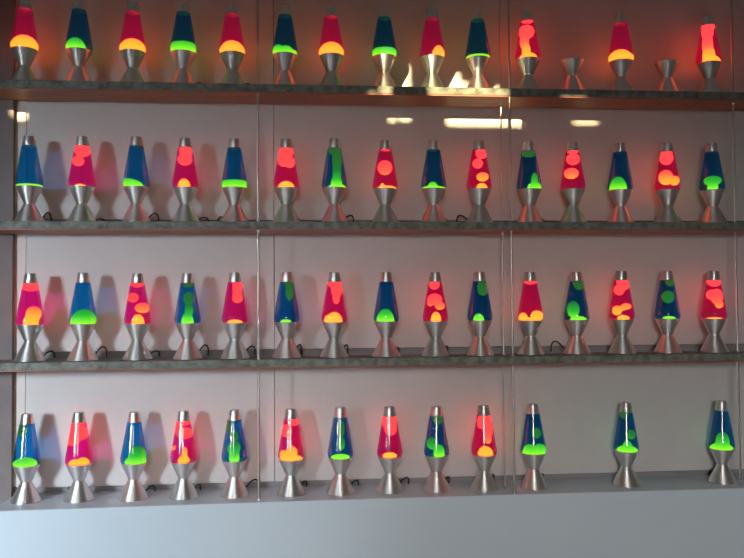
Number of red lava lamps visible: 28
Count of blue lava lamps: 28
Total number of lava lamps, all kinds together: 56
